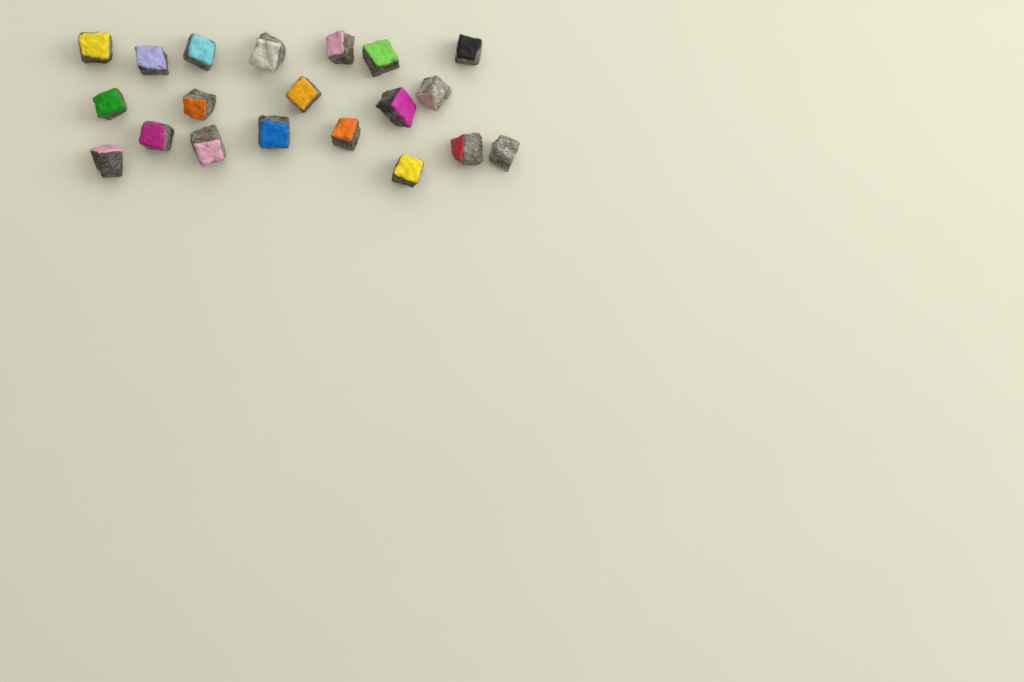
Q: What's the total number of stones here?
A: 20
